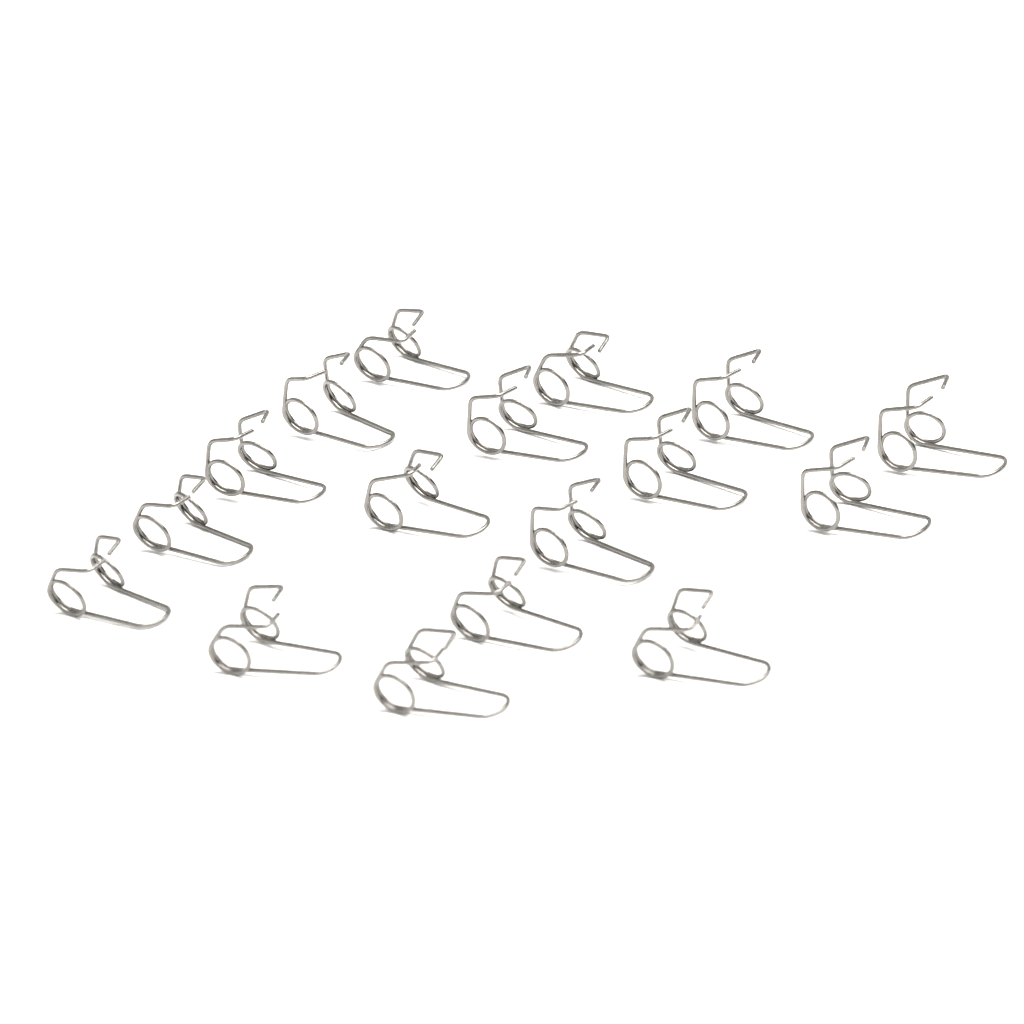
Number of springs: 17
